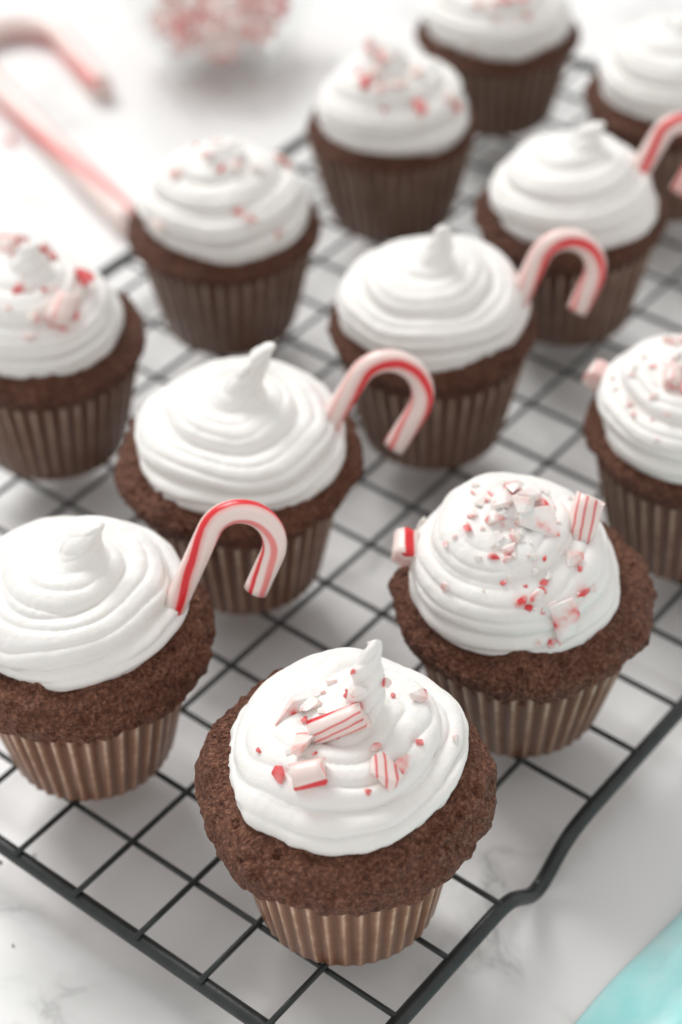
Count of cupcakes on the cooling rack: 12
